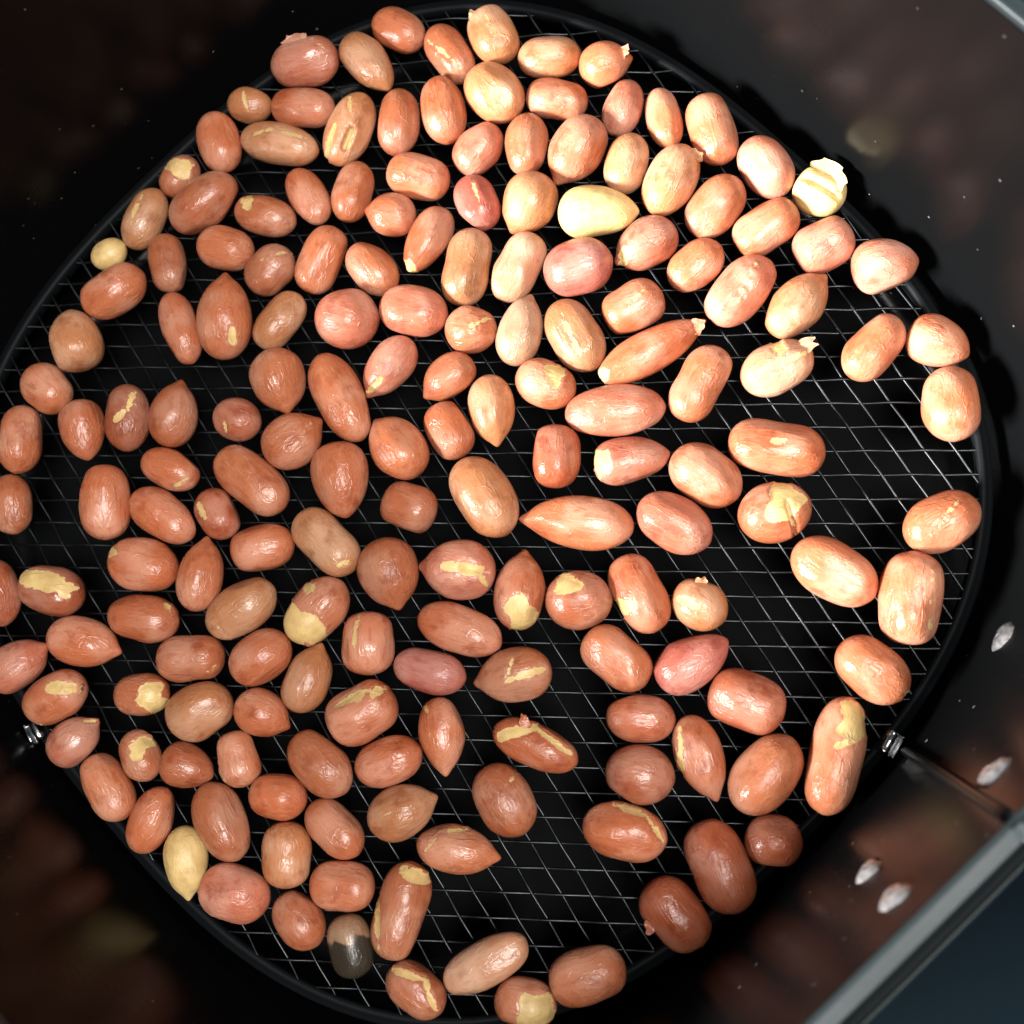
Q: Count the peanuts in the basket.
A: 176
